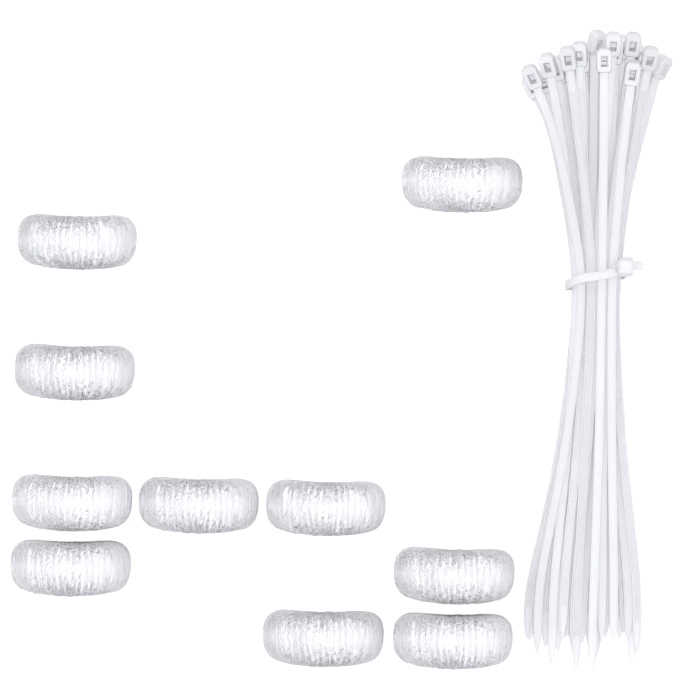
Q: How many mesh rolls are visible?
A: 10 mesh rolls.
